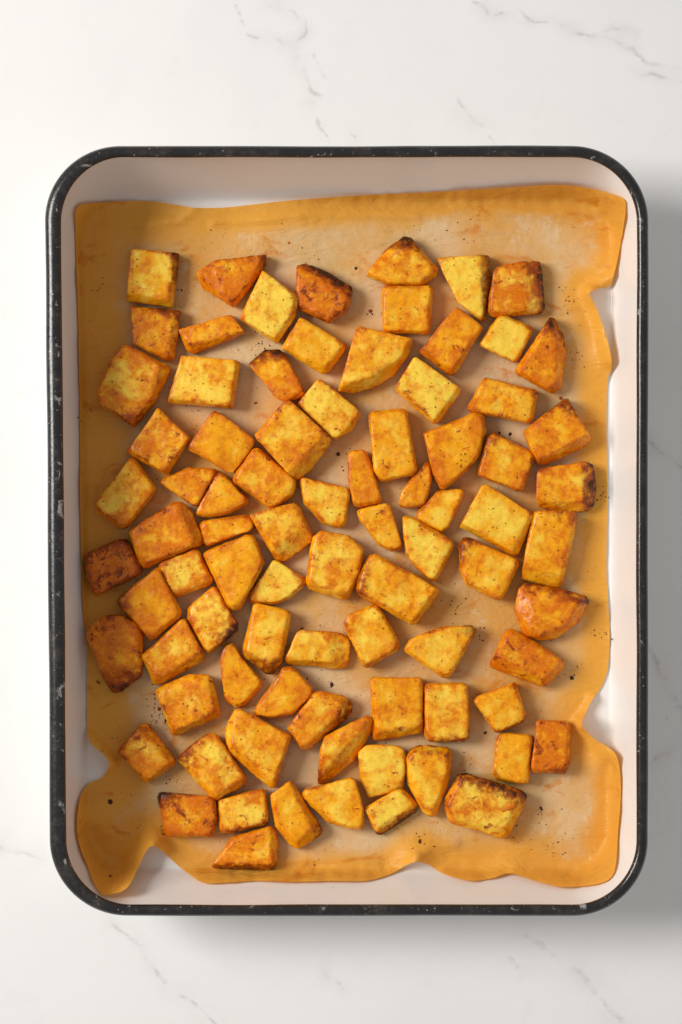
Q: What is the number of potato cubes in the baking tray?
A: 83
